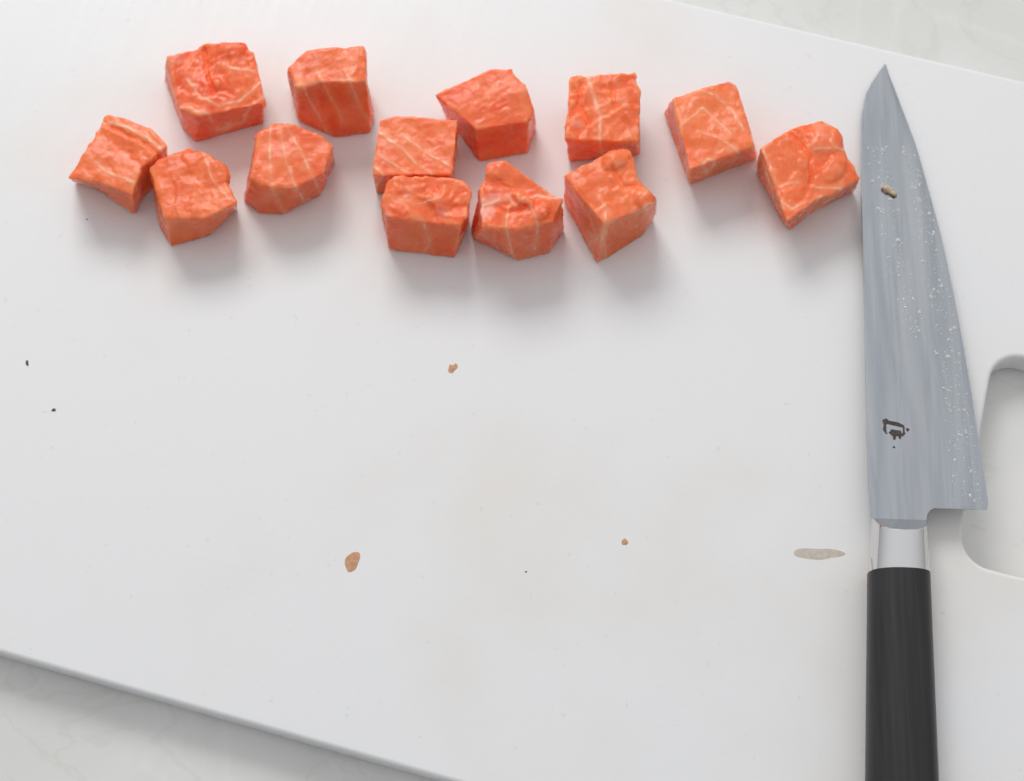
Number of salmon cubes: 13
